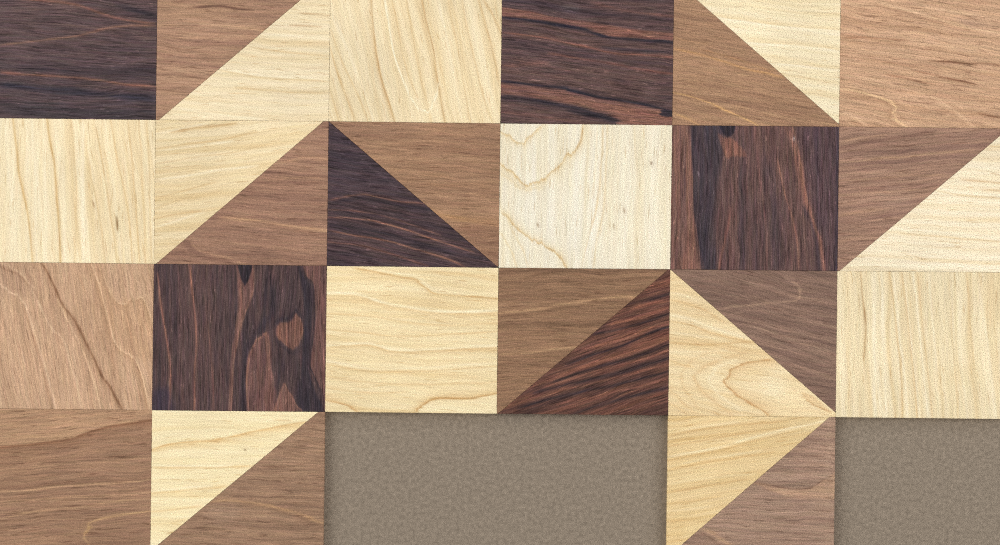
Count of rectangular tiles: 12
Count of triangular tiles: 18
